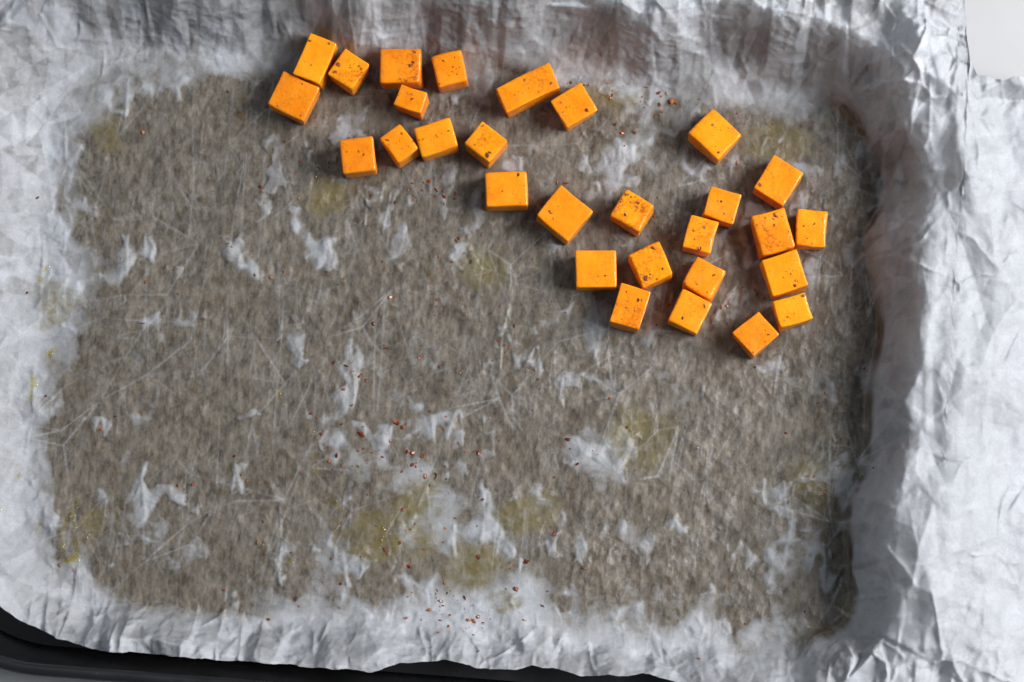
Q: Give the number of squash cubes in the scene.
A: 29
